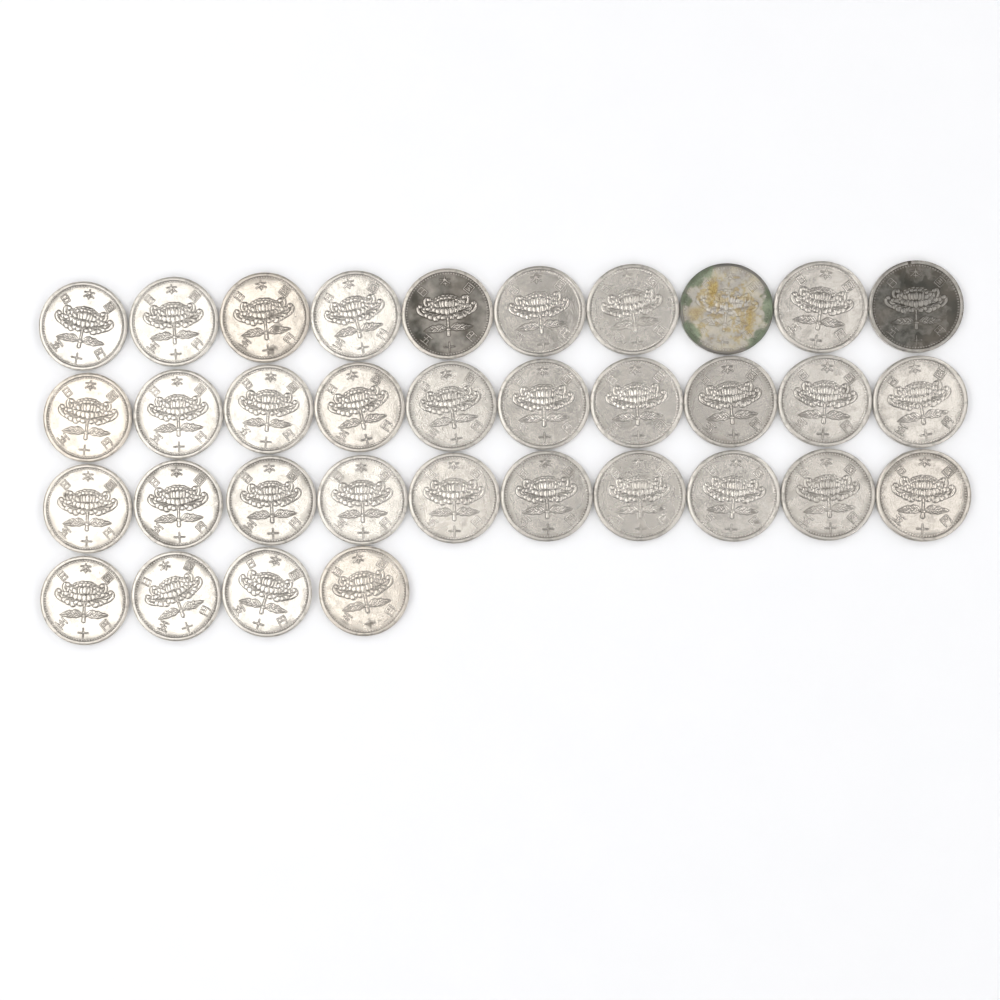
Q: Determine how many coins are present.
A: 34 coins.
